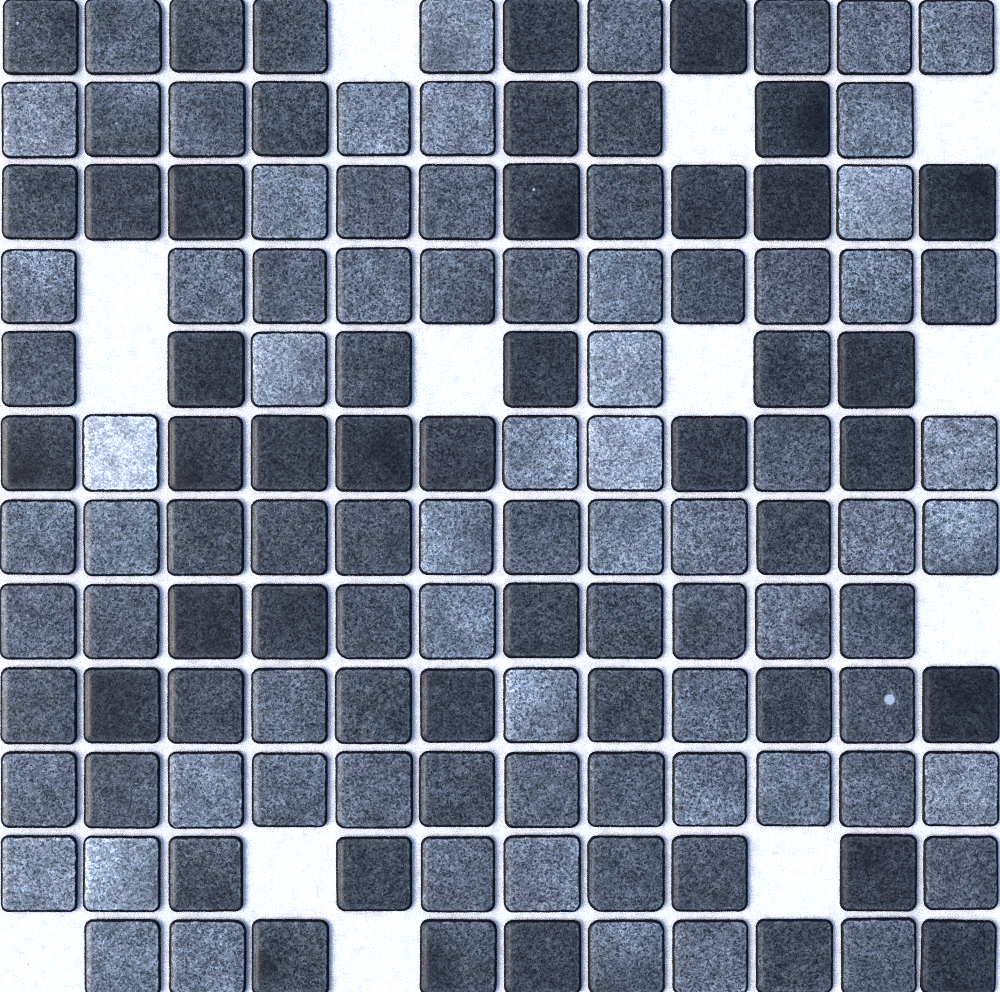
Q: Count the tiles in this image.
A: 131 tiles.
